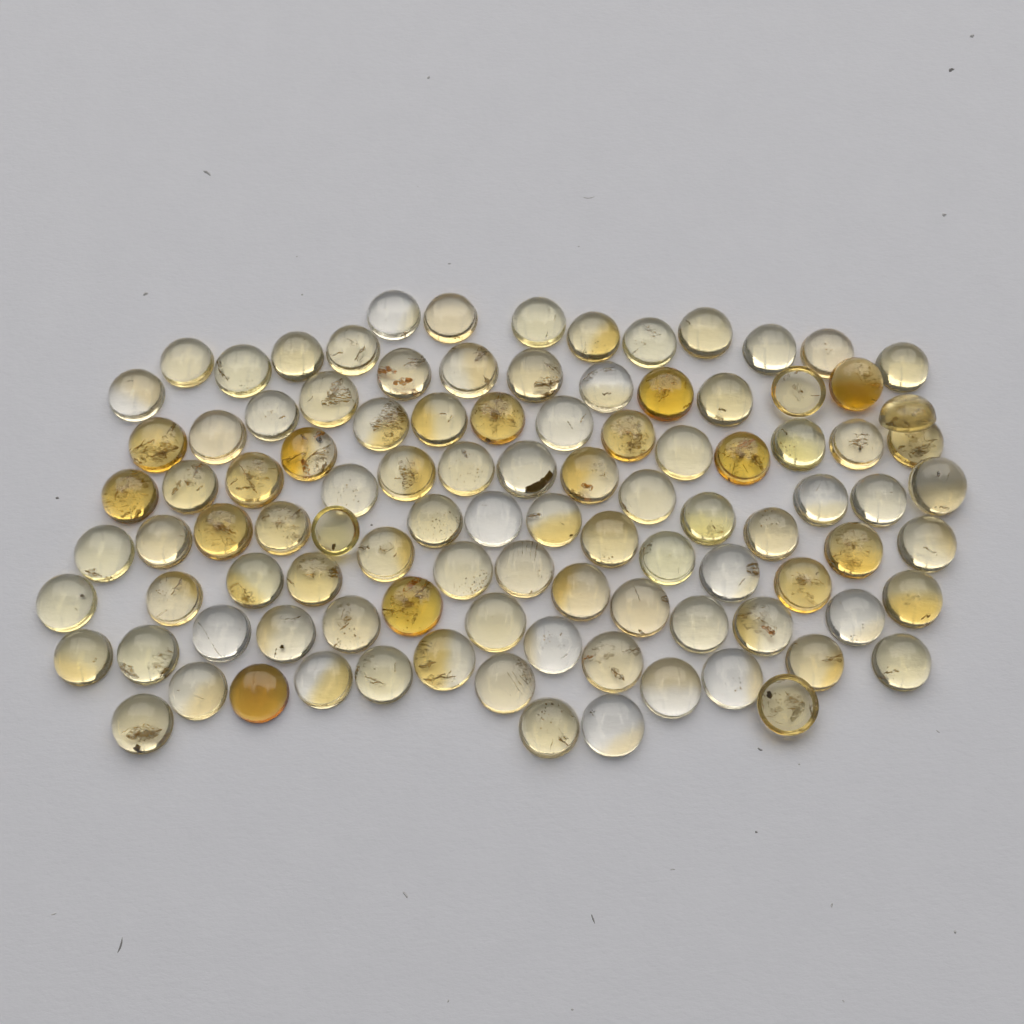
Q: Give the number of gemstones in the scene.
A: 102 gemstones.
